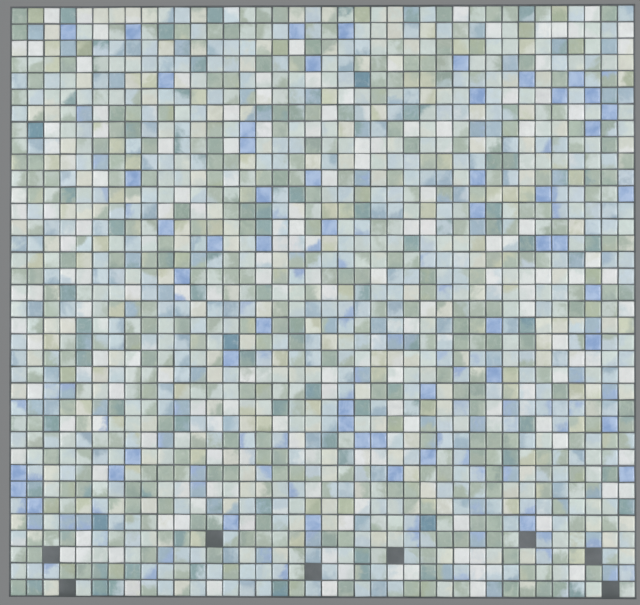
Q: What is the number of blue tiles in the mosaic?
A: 53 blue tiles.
